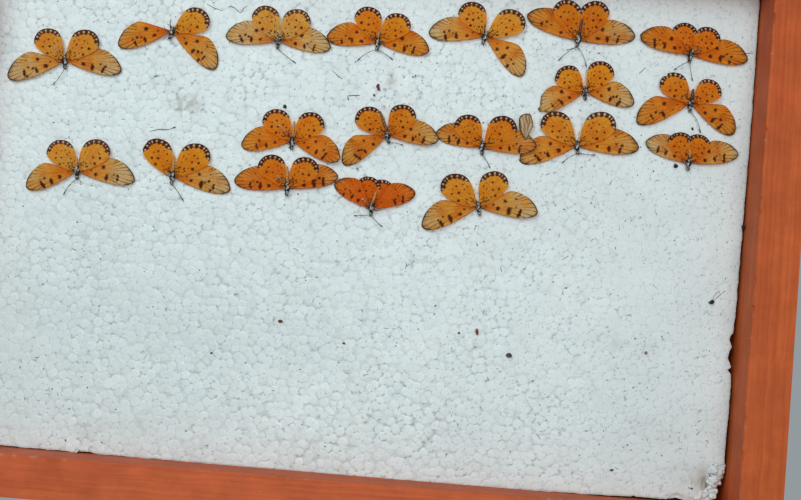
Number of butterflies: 19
